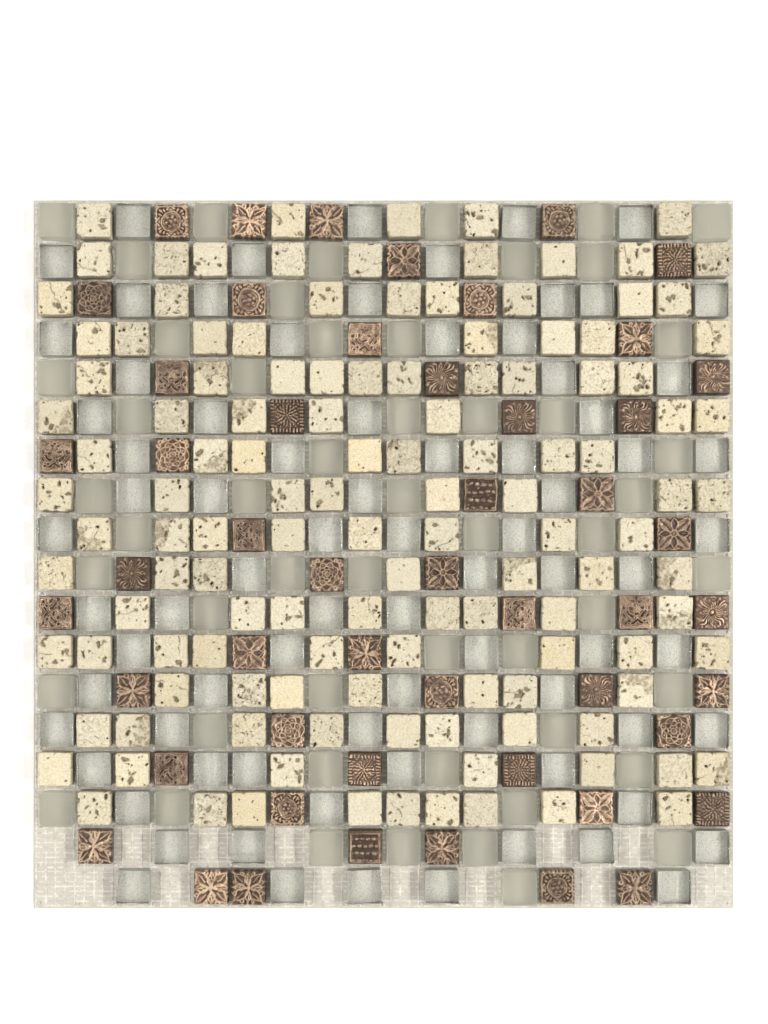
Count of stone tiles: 126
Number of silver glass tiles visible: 80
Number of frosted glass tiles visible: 53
